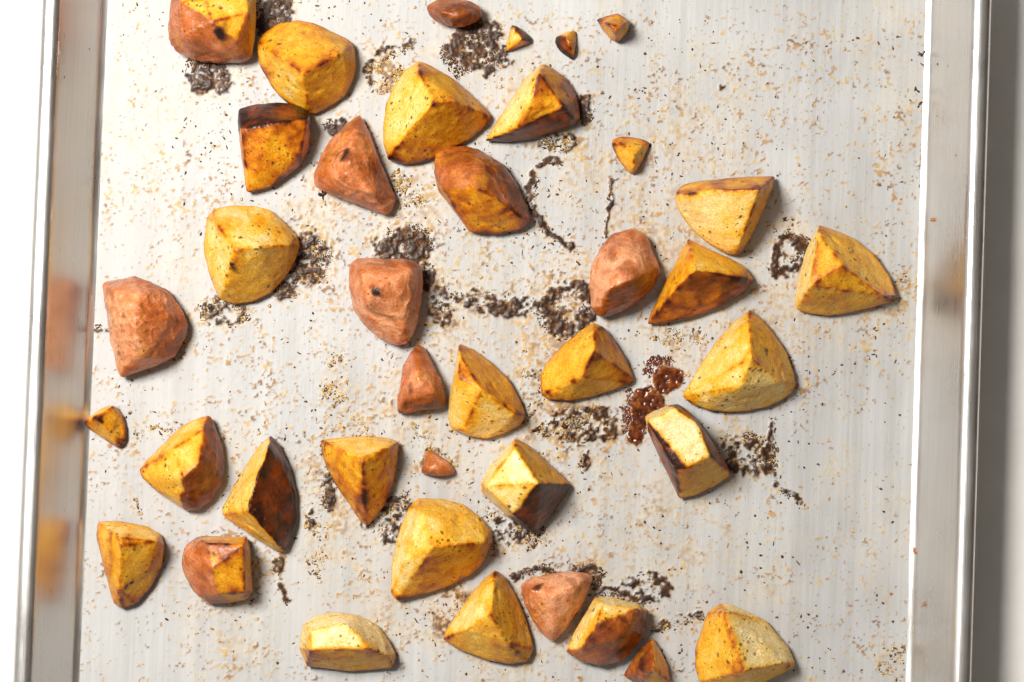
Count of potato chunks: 39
